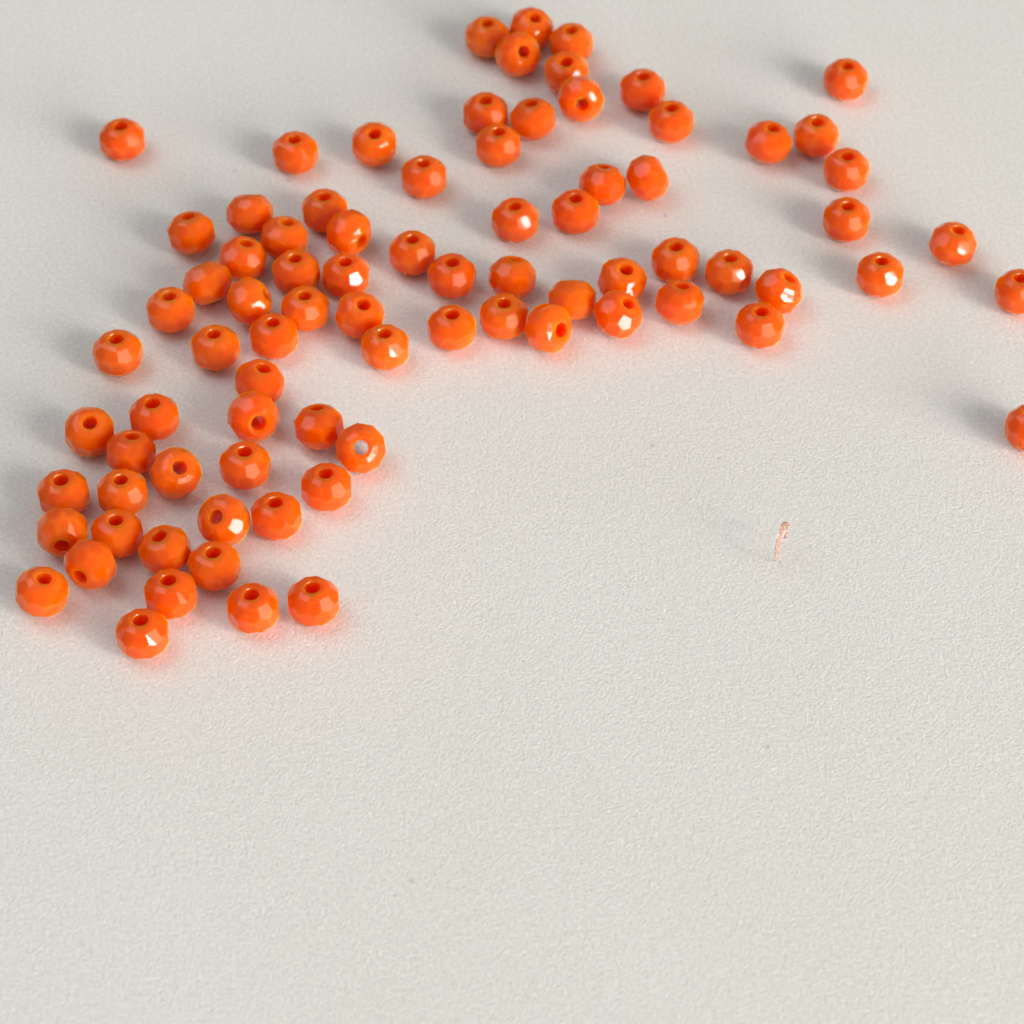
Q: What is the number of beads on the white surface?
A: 83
